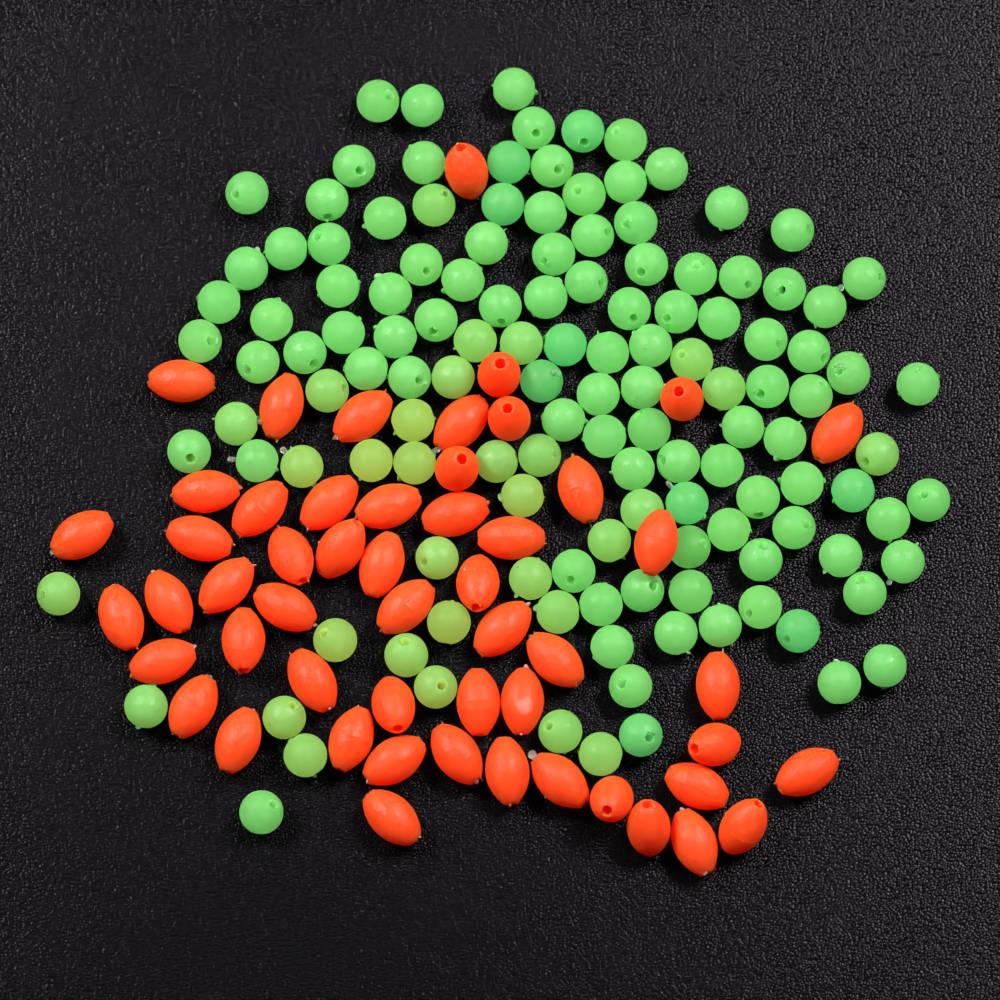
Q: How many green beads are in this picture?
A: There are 133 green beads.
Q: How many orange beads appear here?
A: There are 53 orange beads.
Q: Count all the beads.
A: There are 186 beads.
